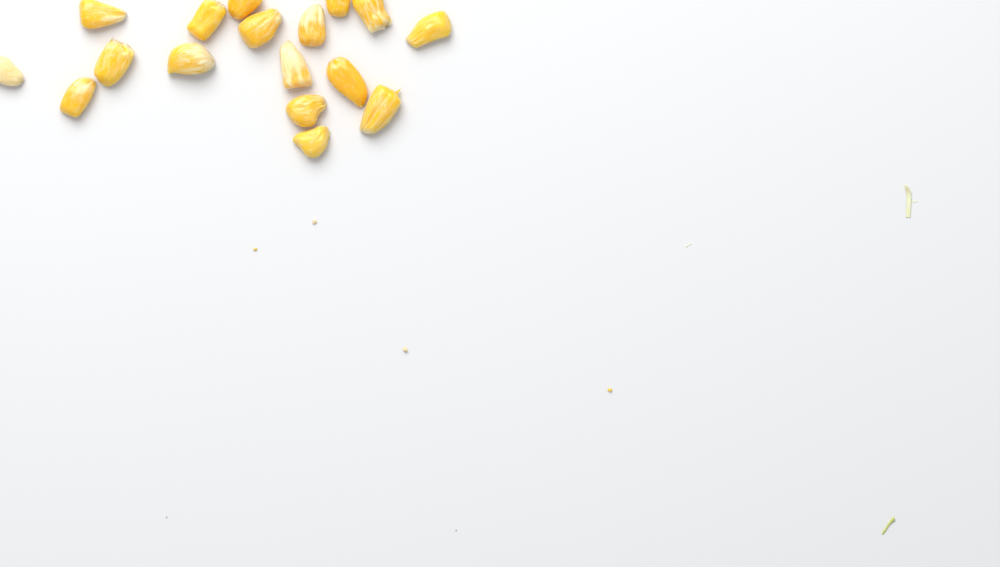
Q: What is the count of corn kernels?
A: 17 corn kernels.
